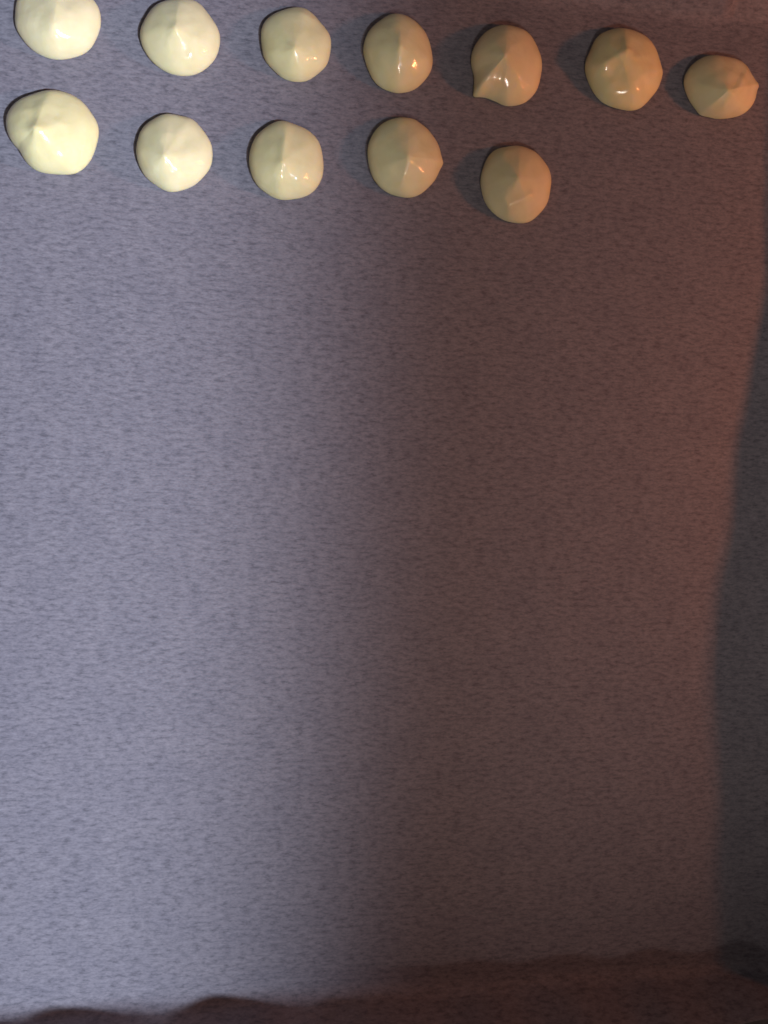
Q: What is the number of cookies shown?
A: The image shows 12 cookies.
